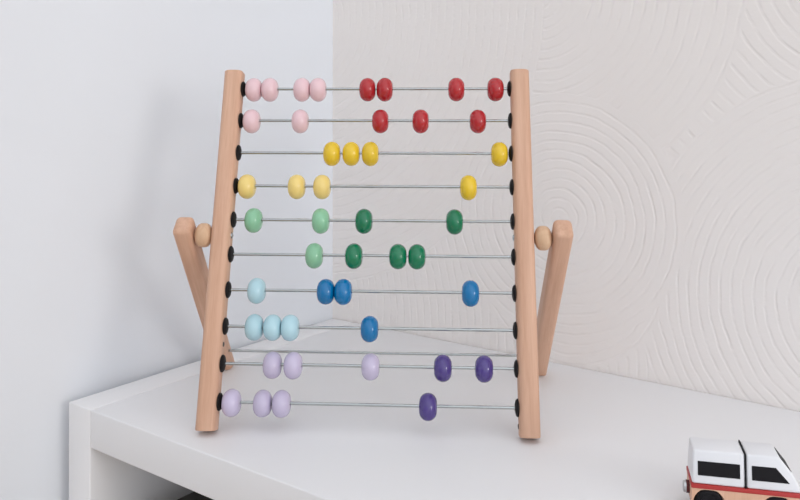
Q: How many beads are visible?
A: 46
